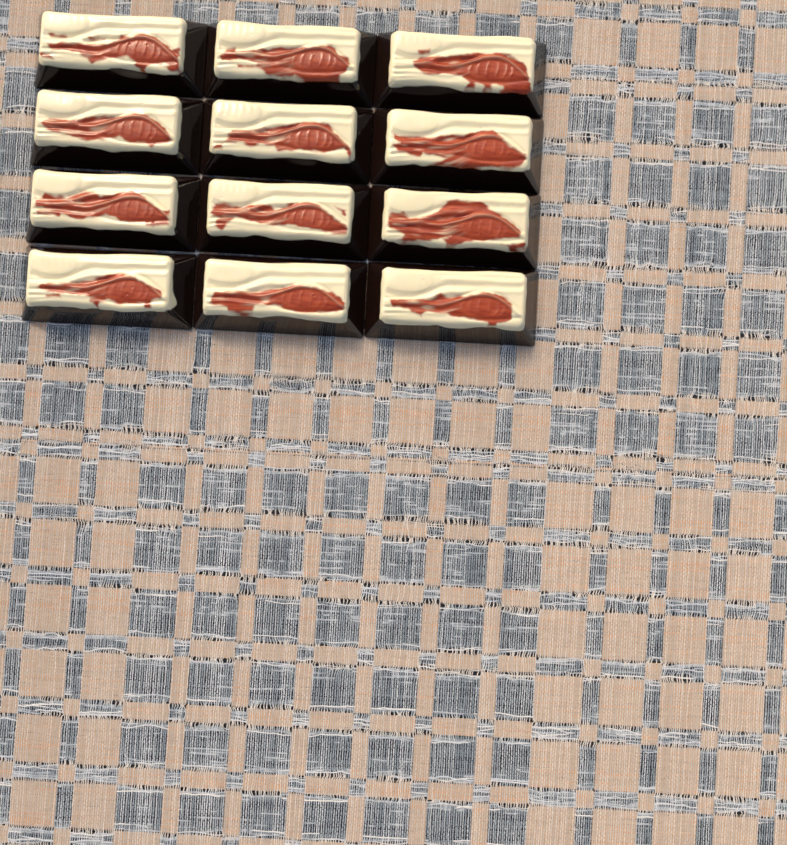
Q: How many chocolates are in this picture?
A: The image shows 12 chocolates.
